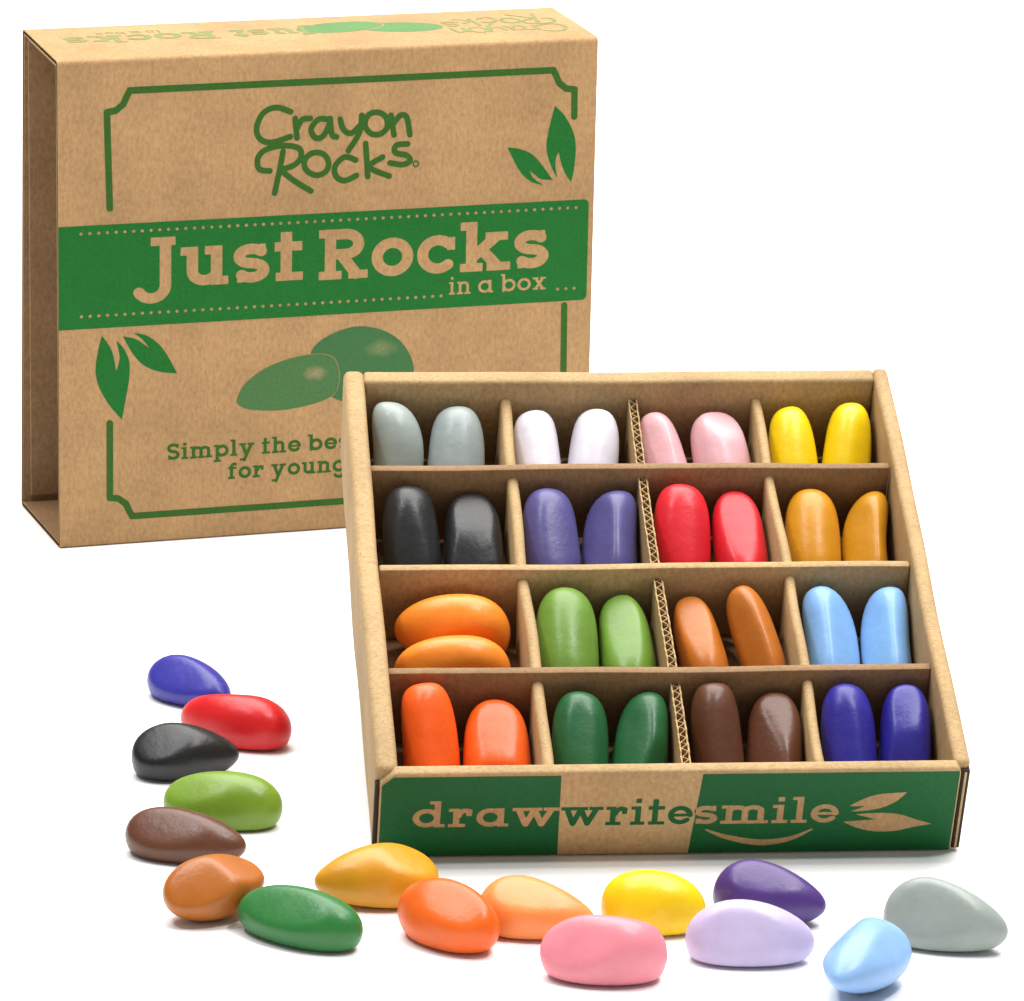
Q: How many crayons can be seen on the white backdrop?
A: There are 48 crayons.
